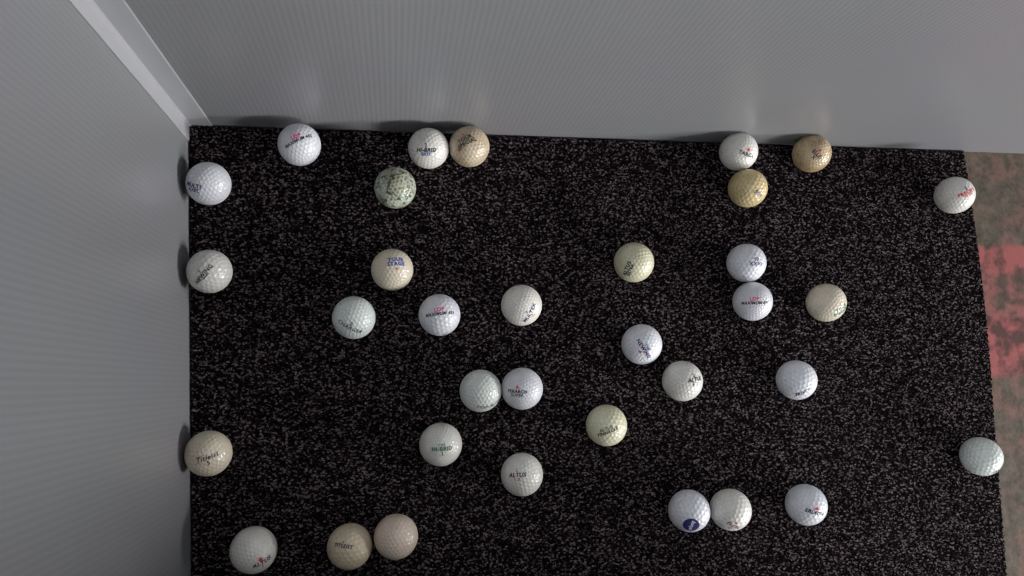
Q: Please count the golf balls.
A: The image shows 34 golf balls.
